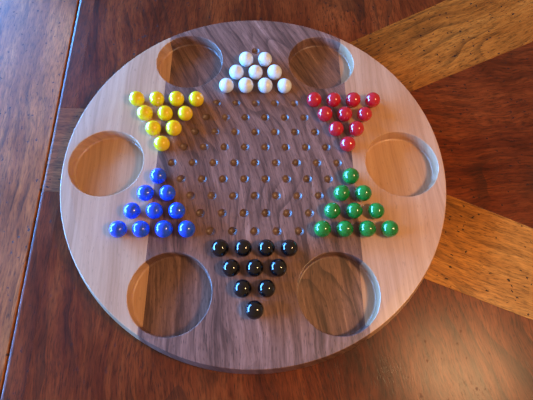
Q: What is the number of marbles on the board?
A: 59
